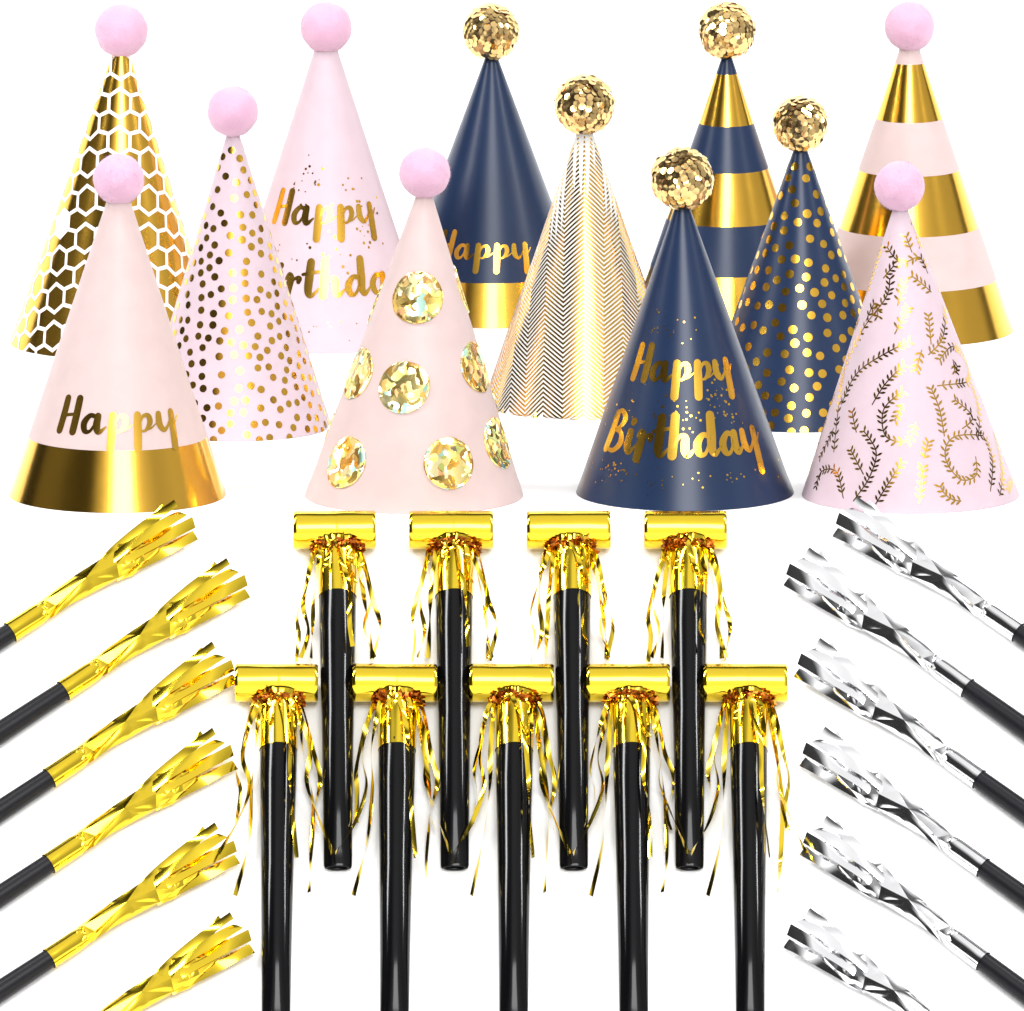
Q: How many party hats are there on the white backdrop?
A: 12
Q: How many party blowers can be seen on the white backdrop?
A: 9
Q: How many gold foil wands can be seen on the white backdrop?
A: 6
